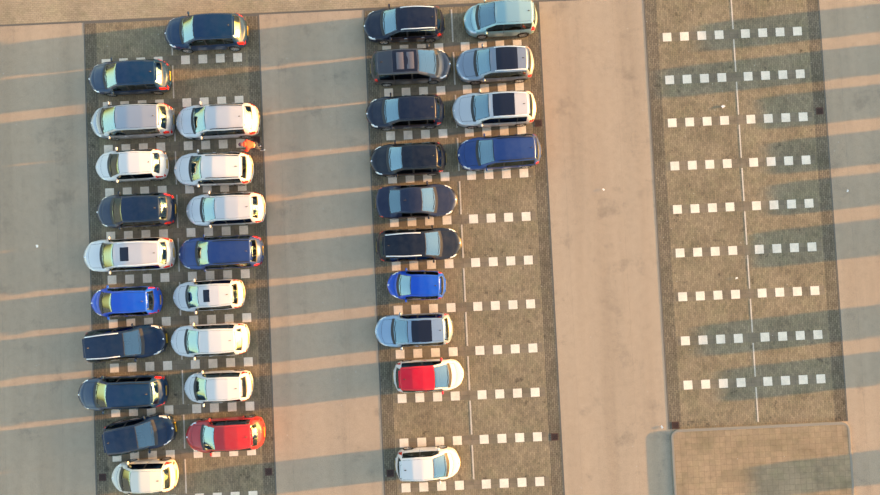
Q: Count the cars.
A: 33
